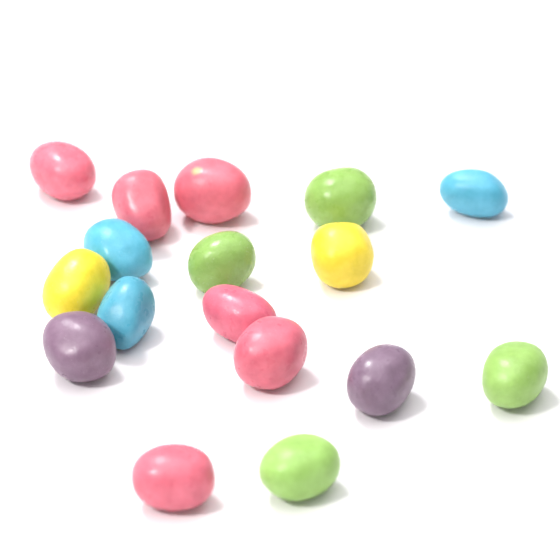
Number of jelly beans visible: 17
